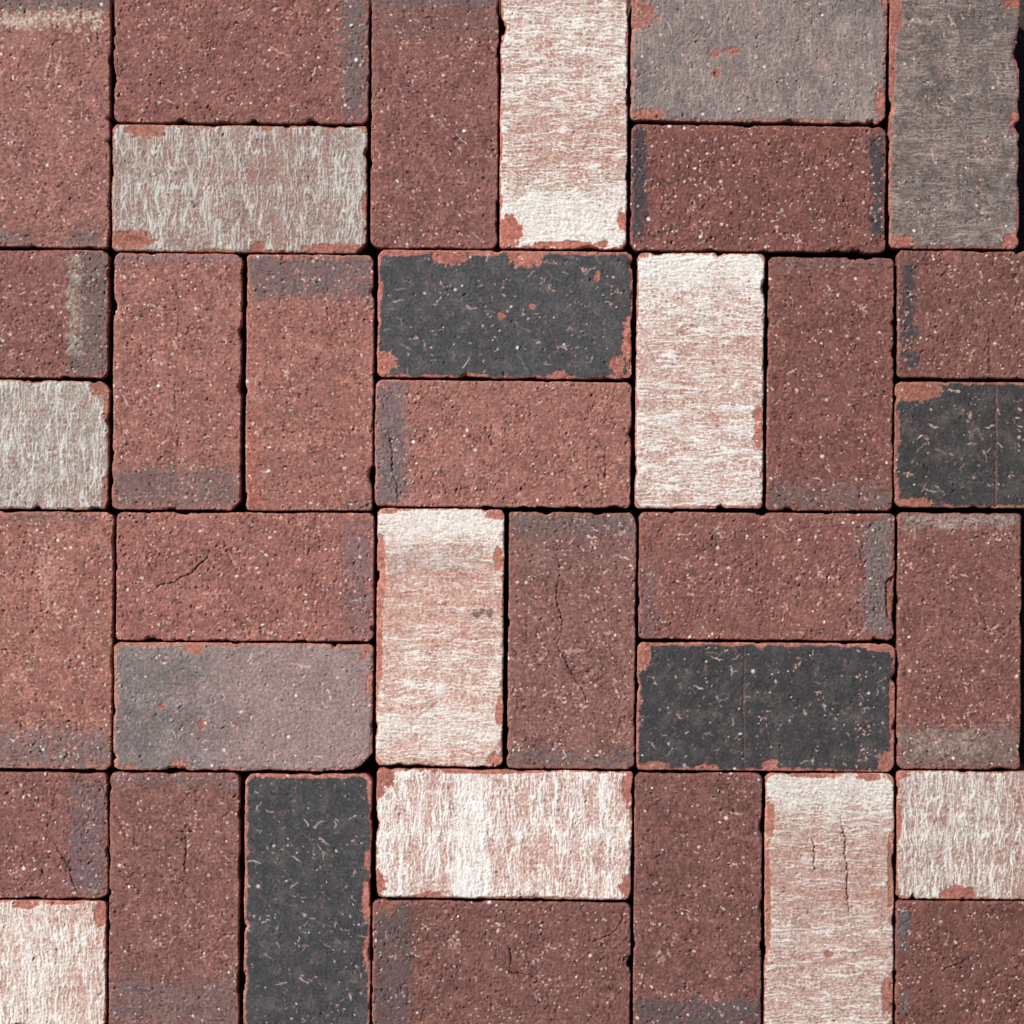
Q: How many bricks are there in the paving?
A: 36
